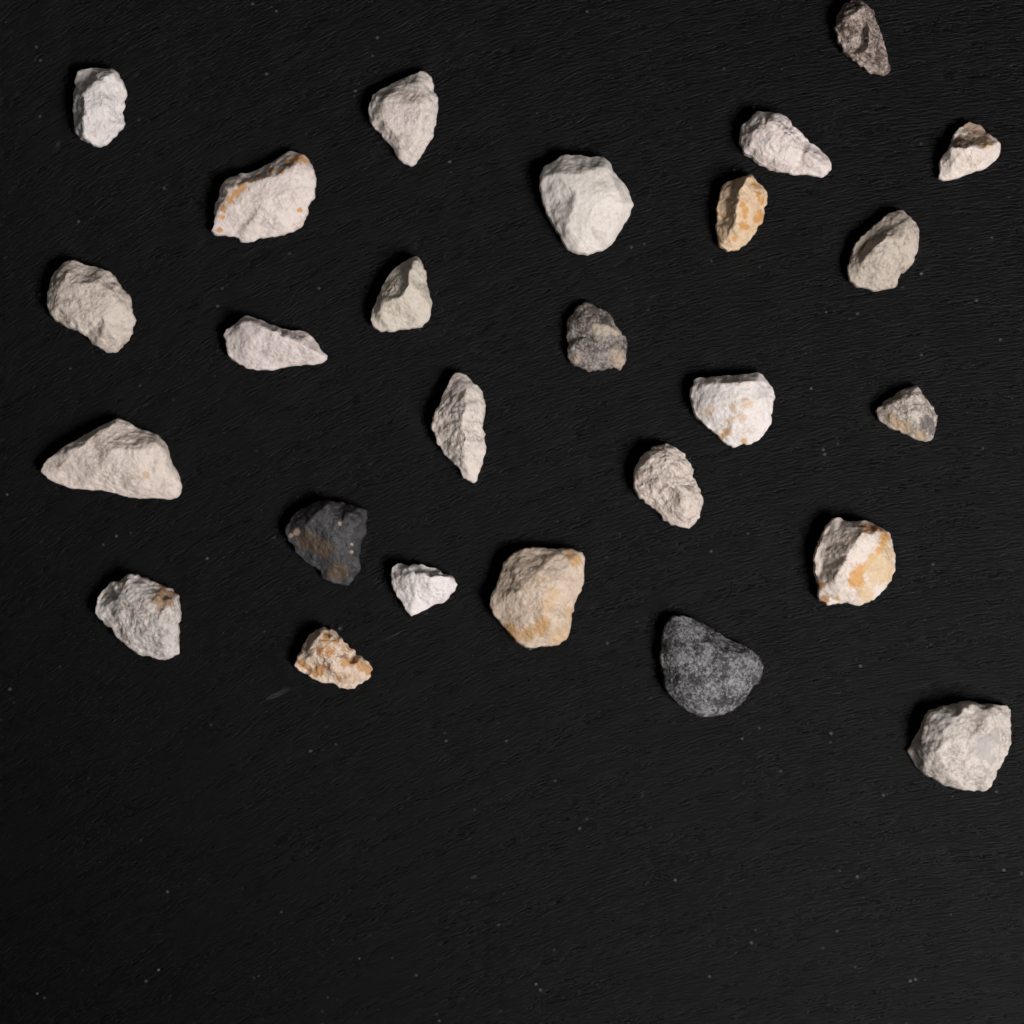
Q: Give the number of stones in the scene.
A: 26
